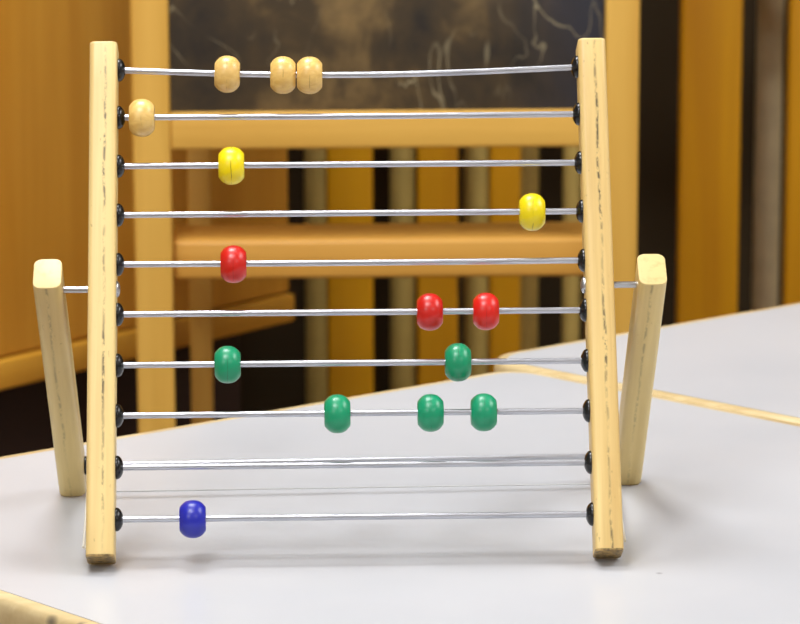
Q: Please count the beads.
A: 15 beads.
